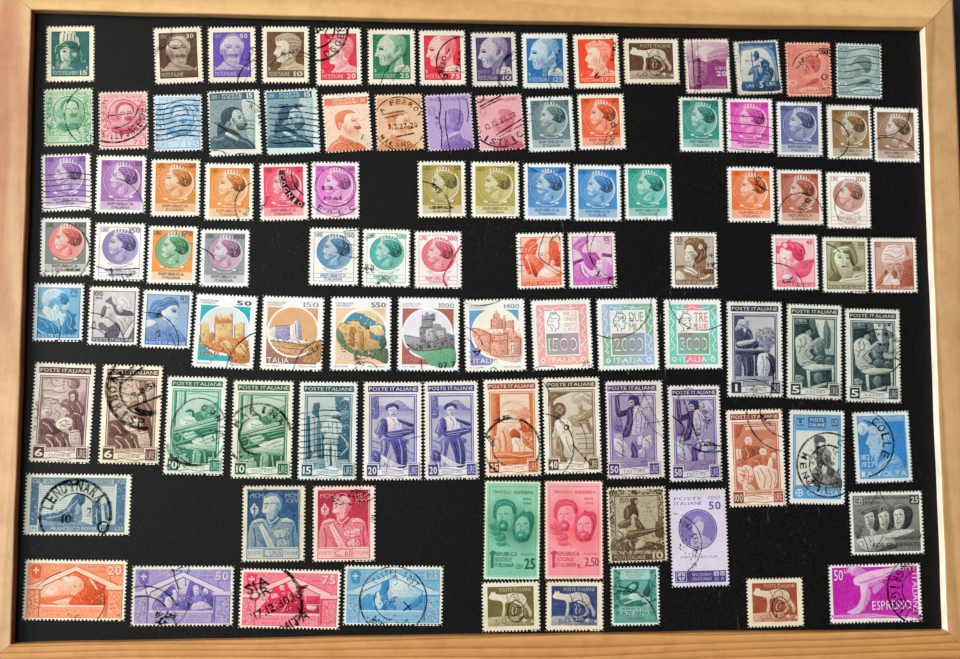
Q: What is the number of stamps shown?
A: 103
